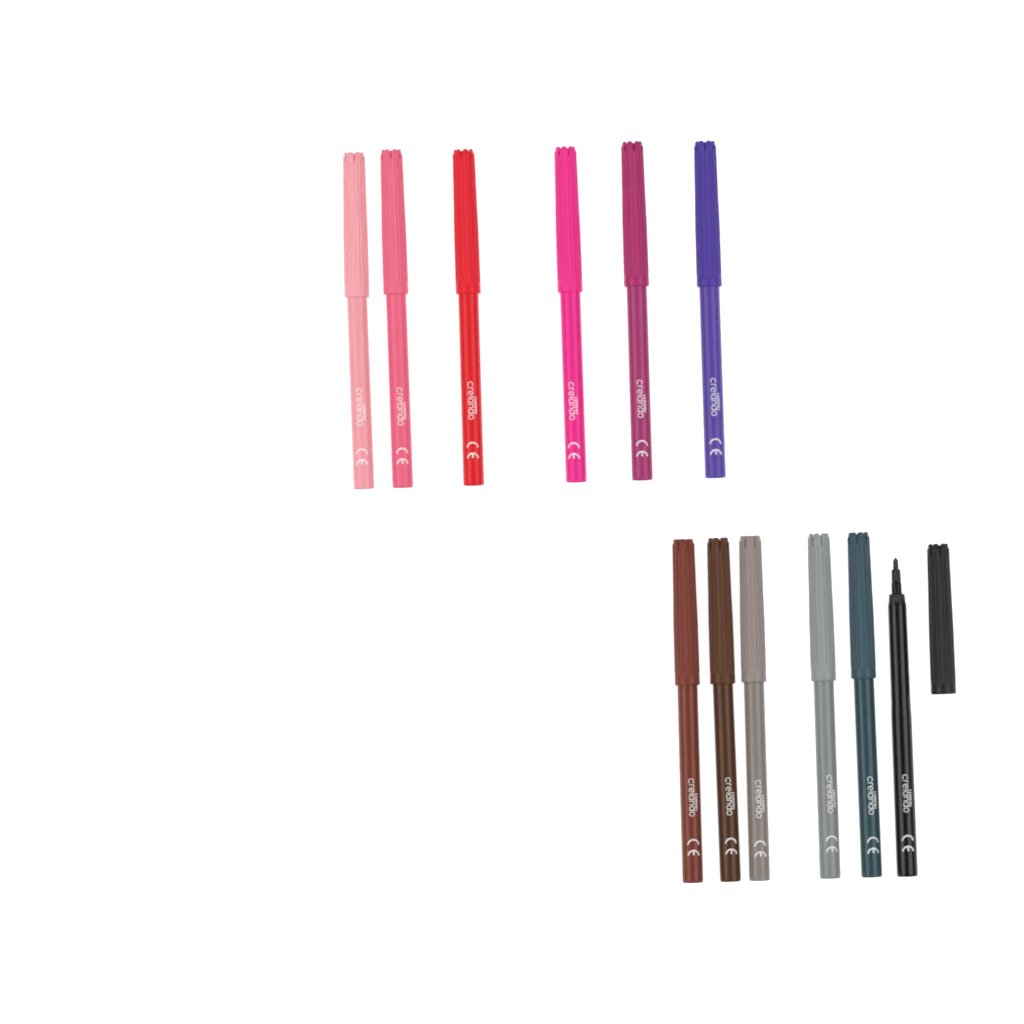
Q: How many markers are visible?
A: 12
